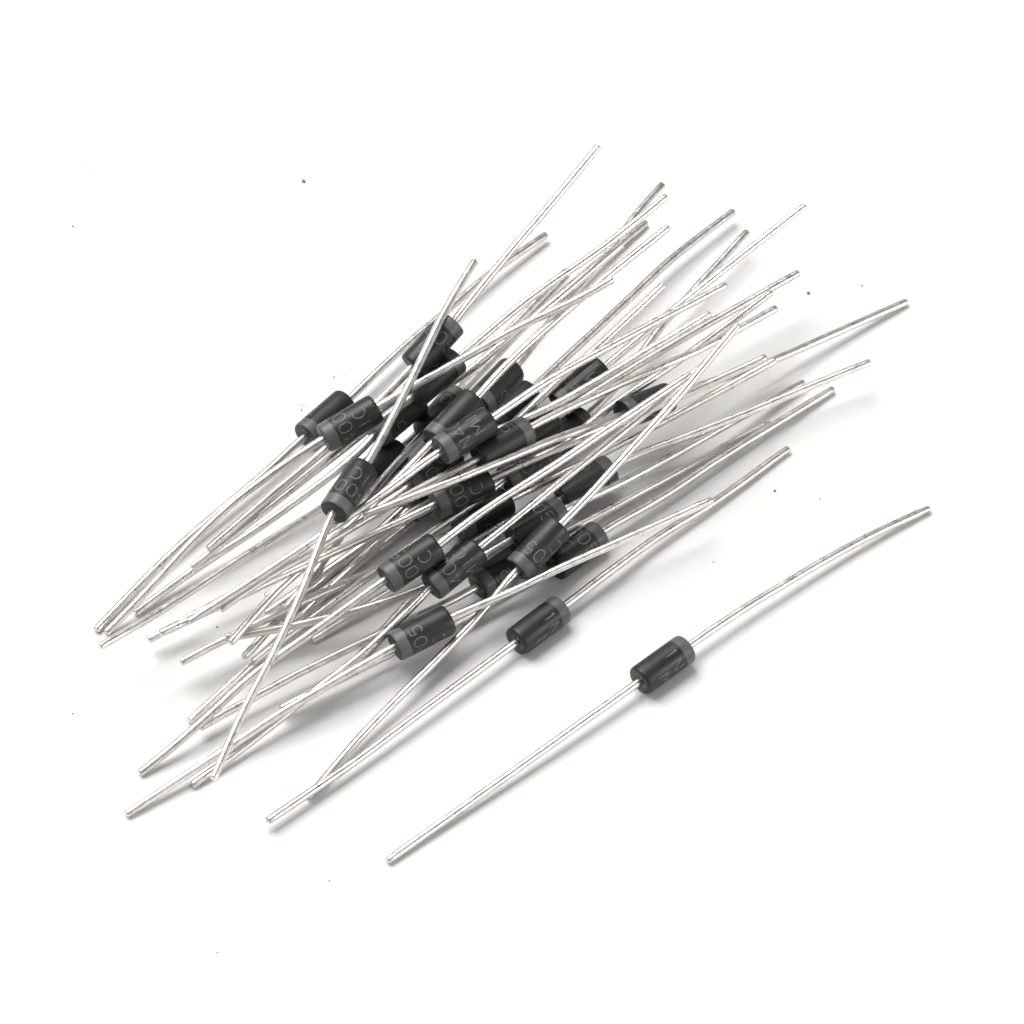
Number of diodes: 32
